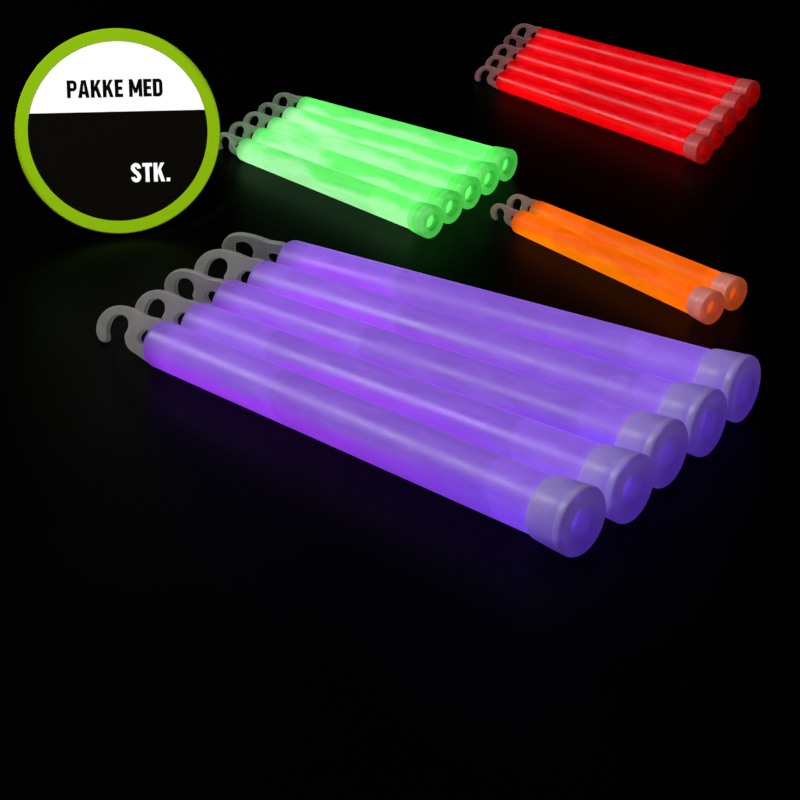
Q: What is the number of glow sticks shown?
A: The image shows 17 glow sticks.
